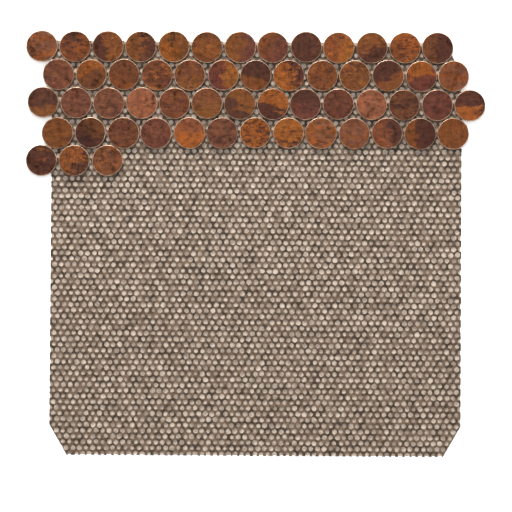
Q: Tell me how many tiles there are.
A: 56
